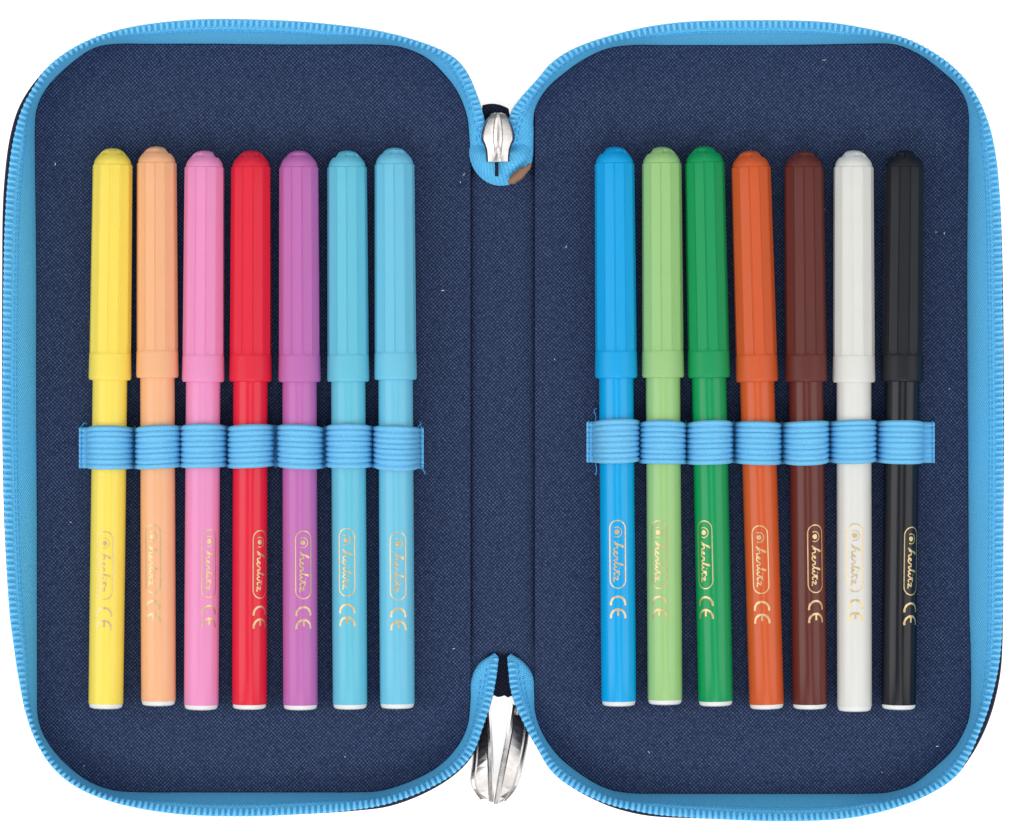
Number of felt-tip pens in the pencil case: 14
